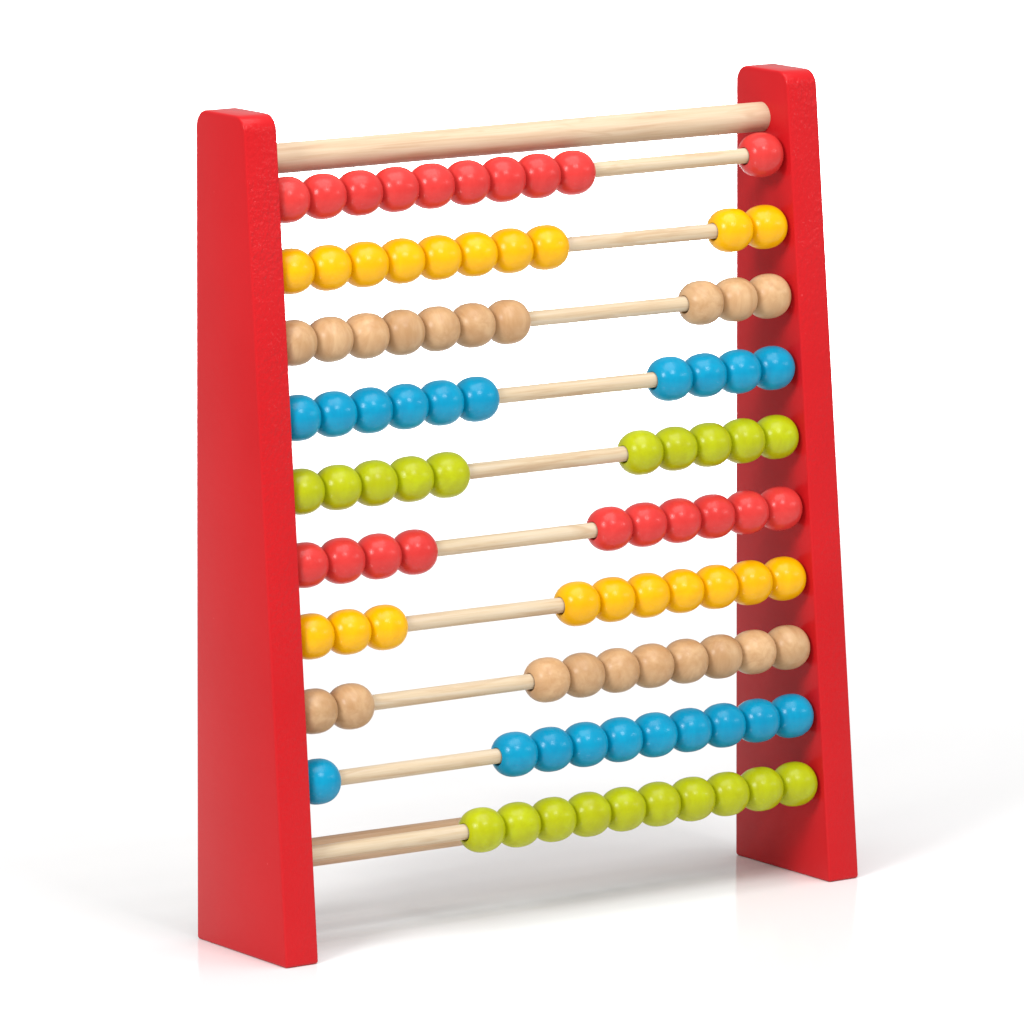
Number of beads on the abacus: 100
